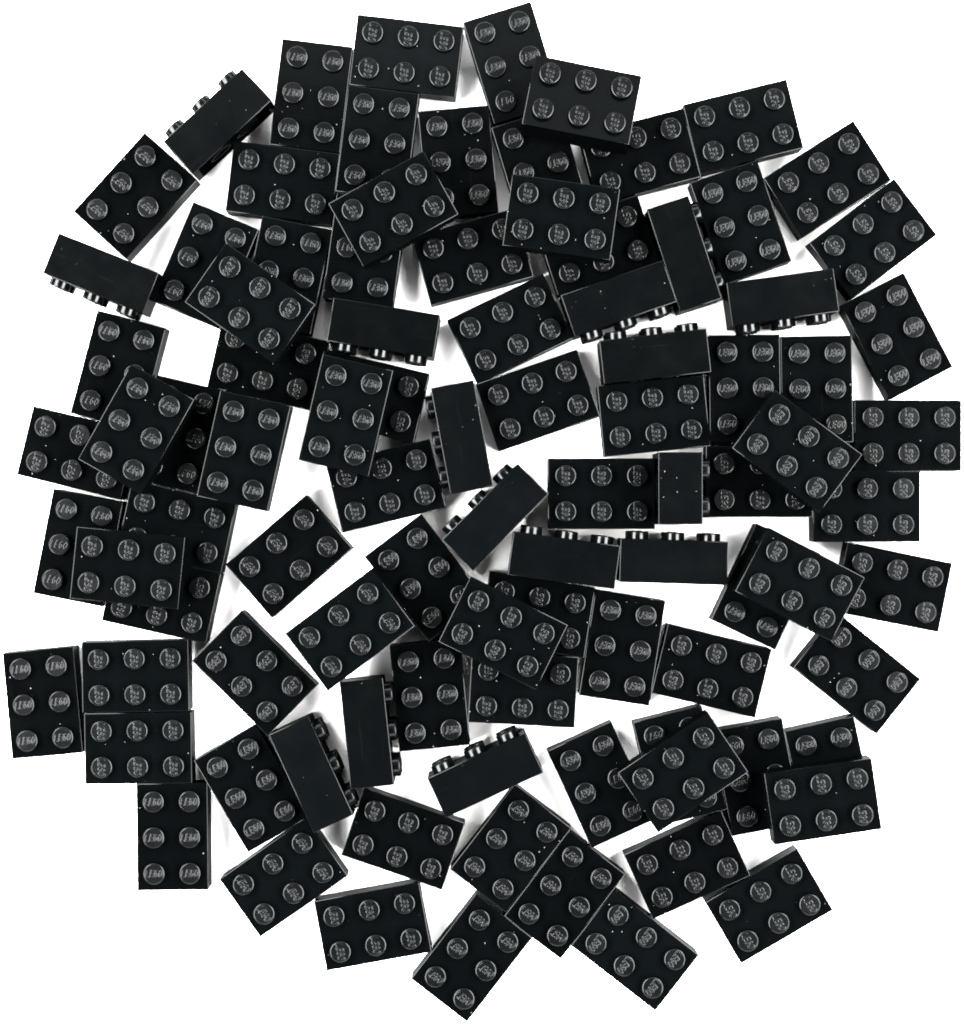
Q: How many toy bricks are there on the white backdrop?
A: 95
